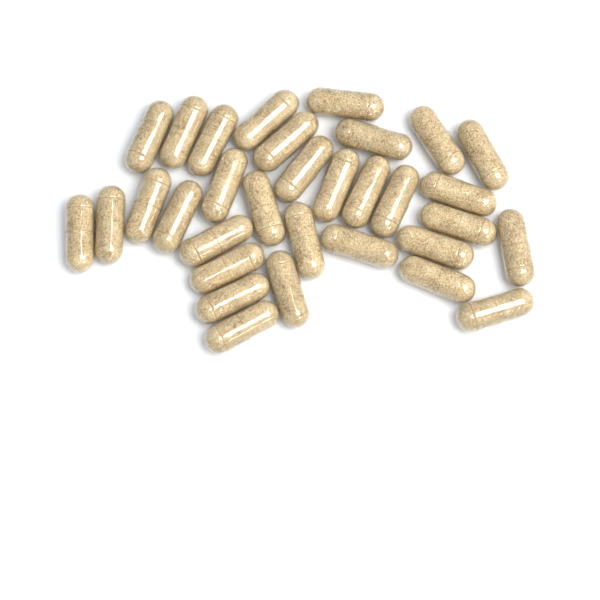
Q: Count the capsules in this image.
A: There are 32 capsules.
